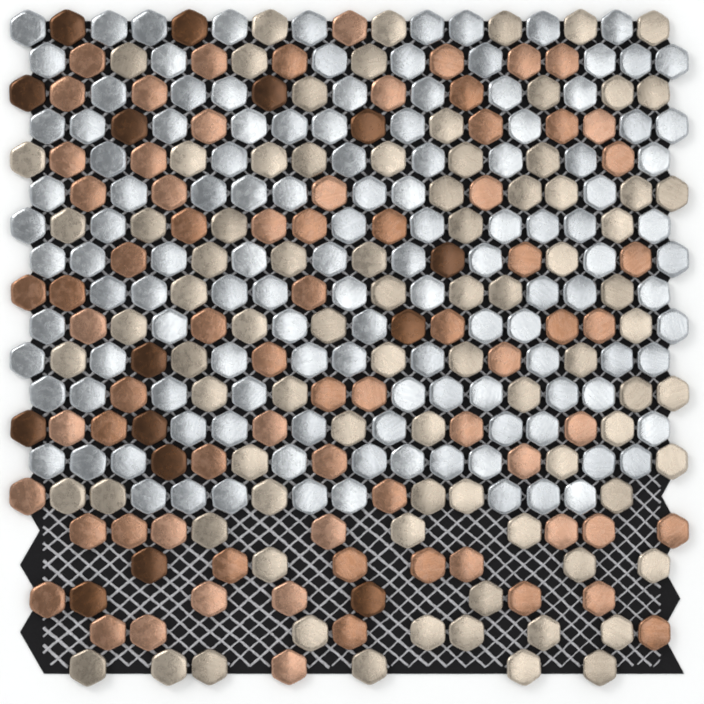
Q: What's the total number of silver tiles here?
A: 125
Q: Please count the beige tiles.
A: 83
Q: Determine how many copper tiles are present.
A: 73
